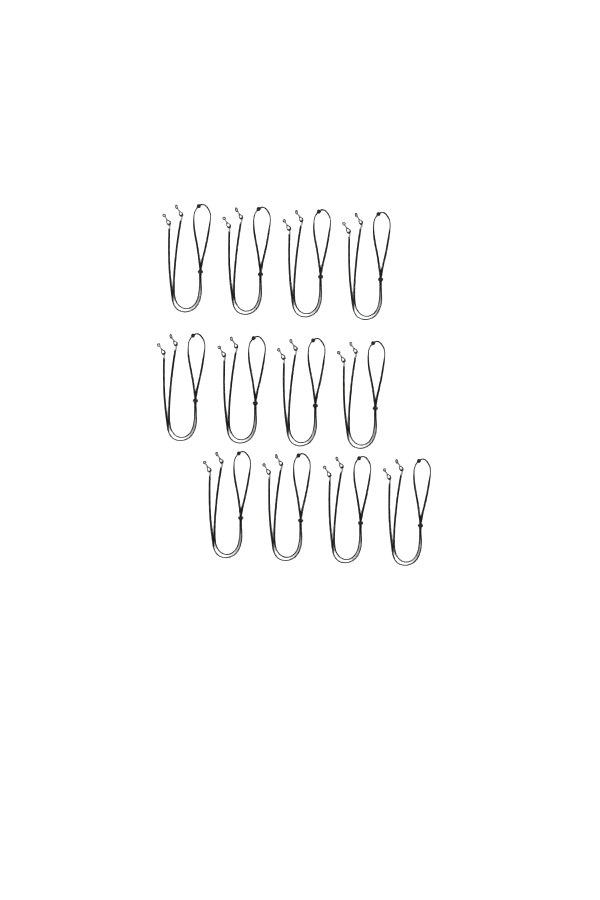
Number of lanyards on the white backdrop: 12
